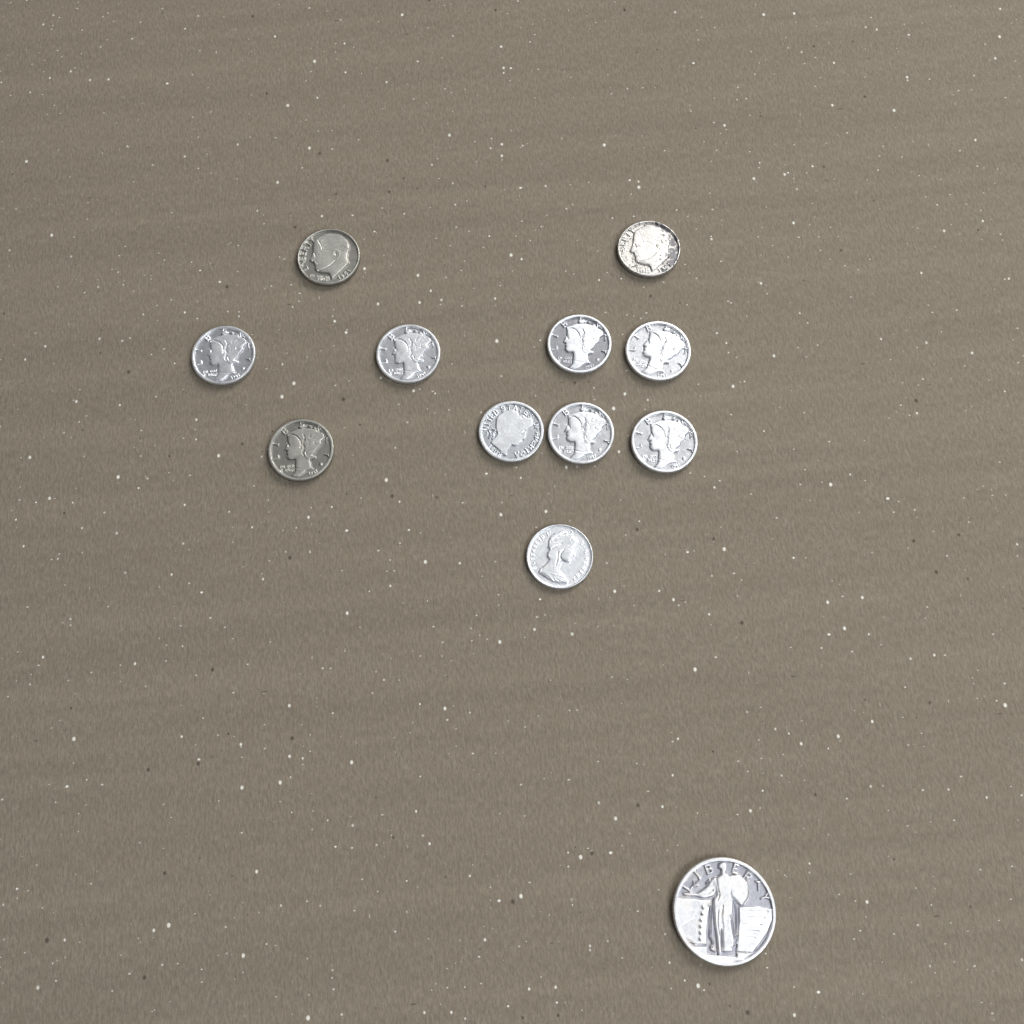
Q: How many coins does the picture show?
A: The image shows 12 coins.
